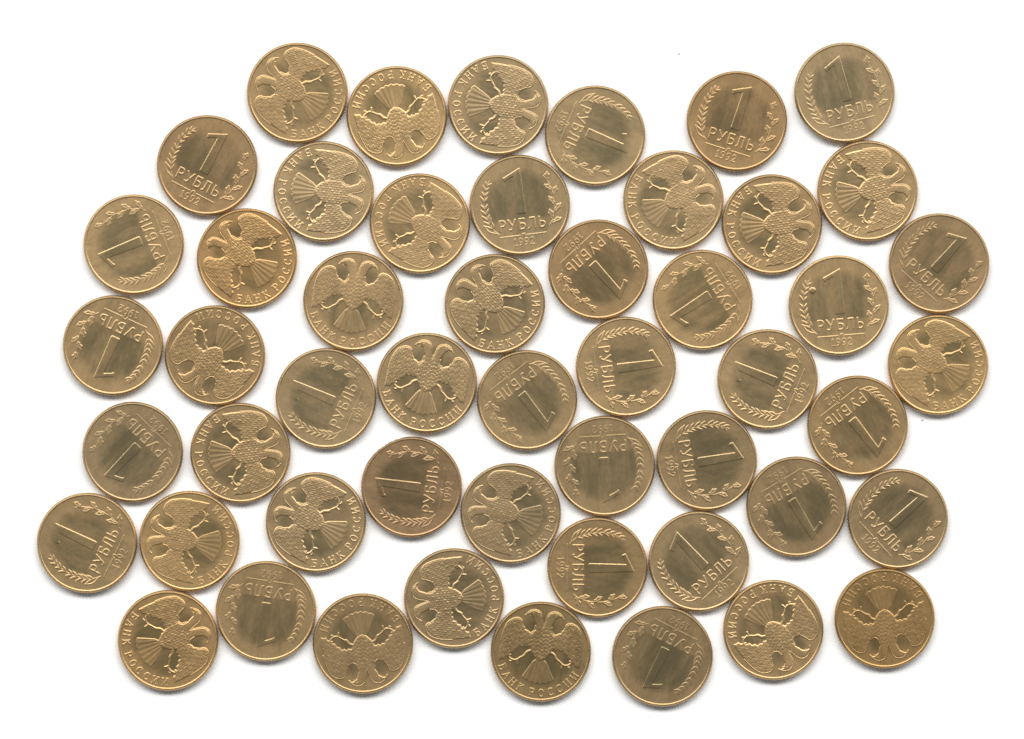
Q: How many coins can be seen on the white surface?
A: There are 51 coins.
